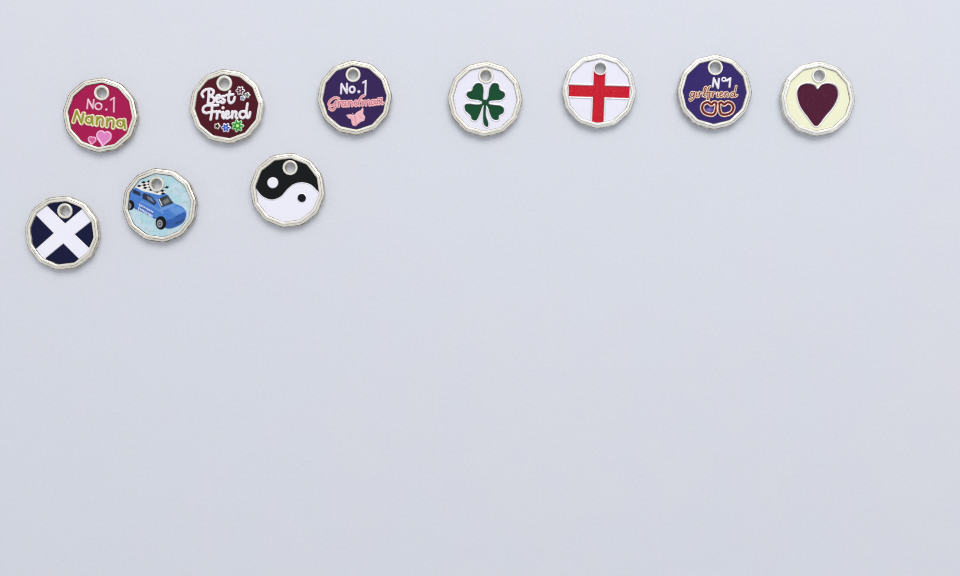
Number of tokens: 10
